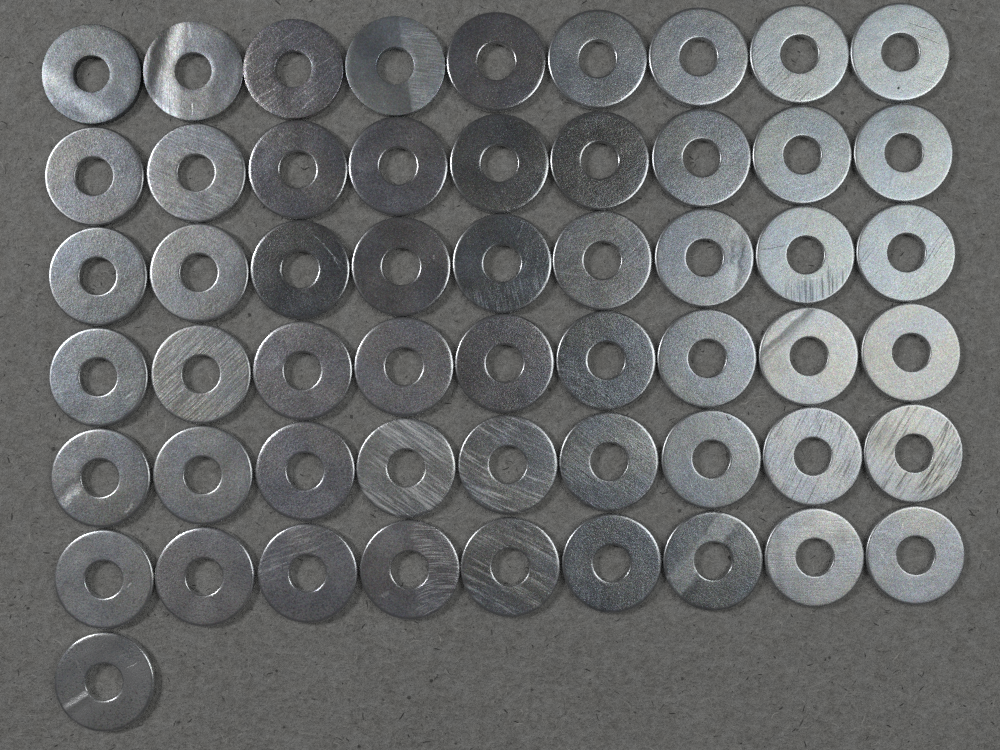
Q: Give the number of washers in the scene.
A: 55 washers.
